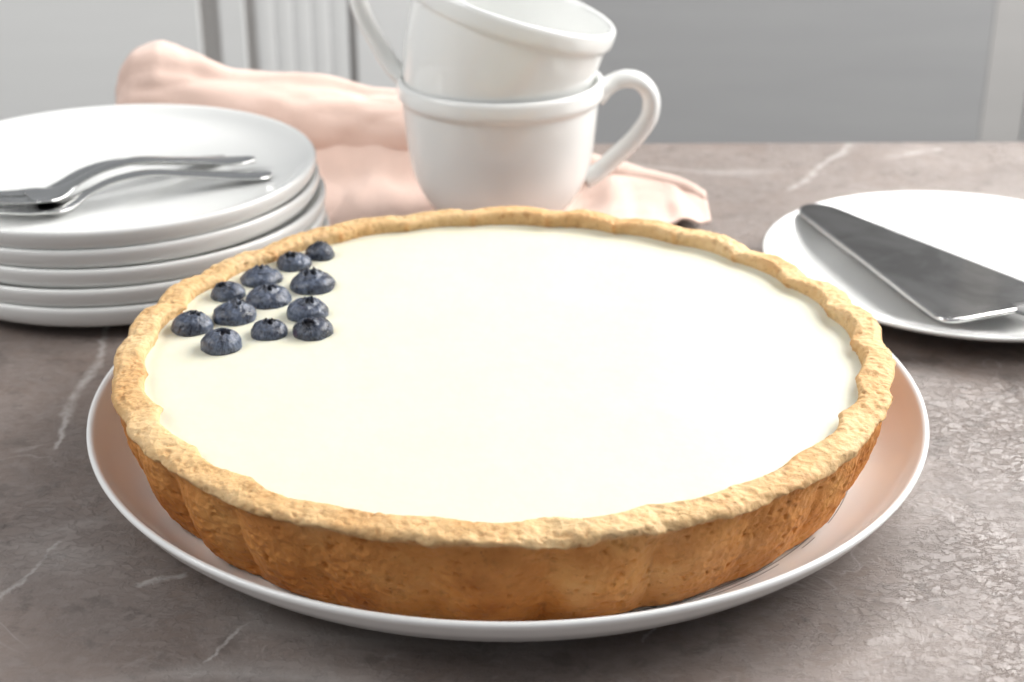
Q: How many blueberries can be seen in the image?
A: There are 12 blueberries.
